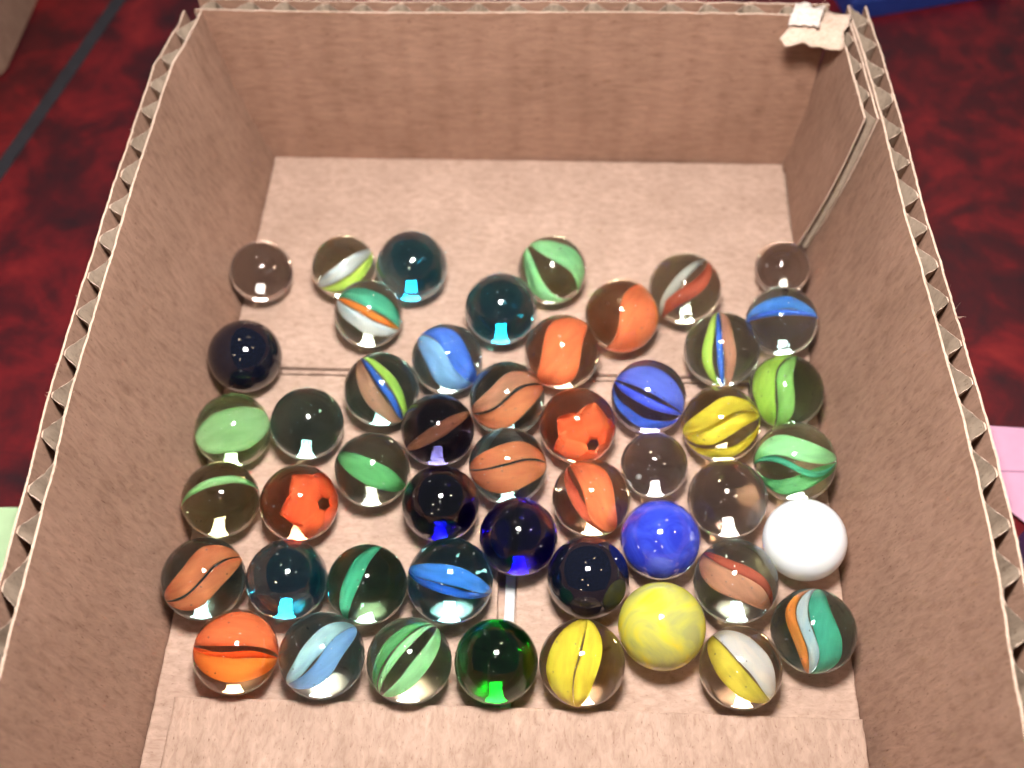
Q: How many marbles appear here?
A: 49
